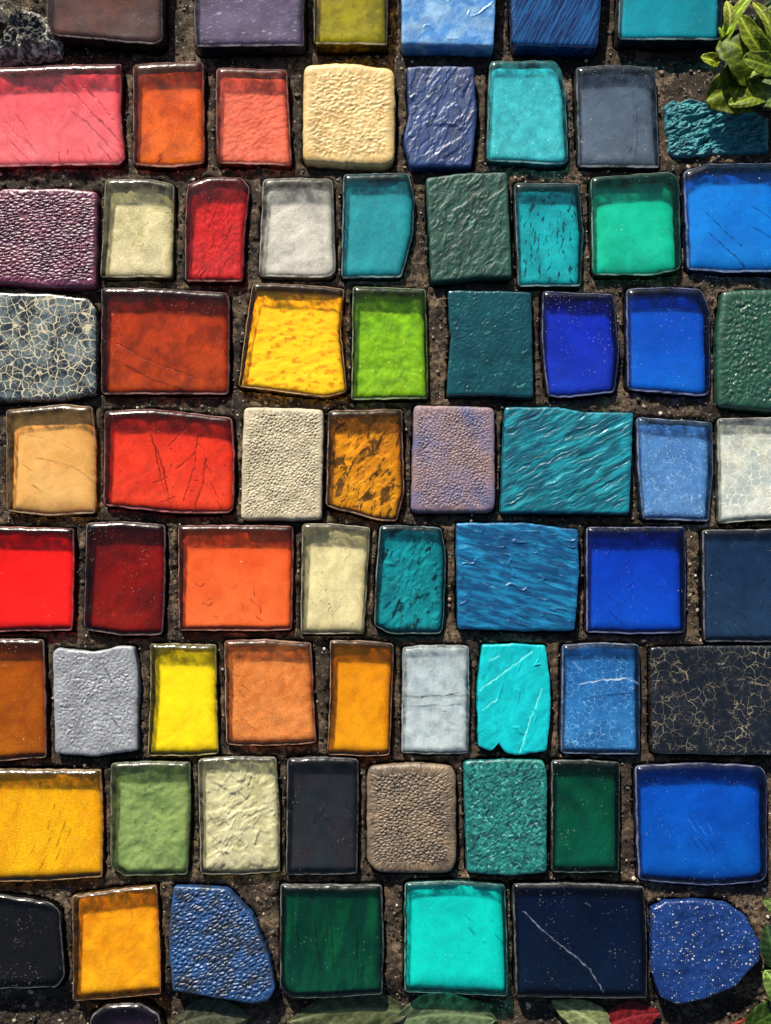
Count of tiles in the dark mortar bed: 71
